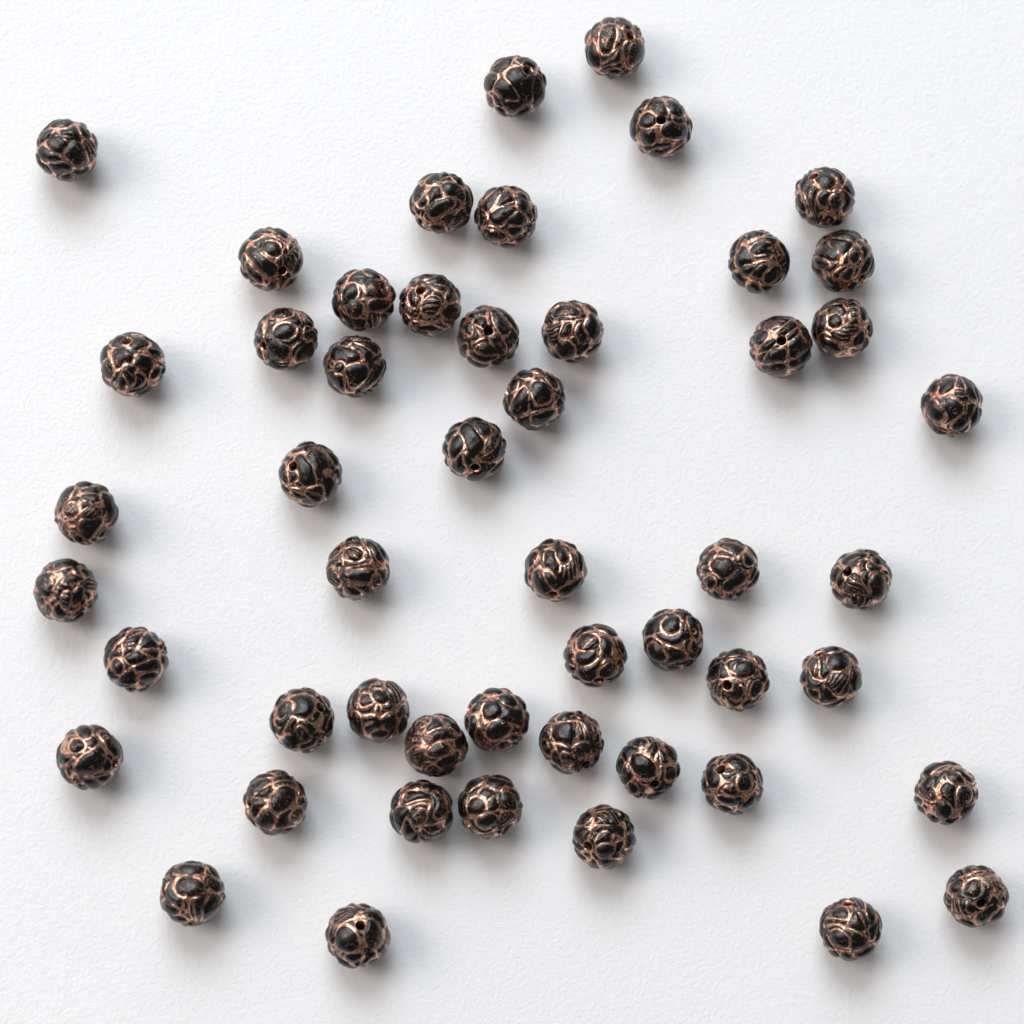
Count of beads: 51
